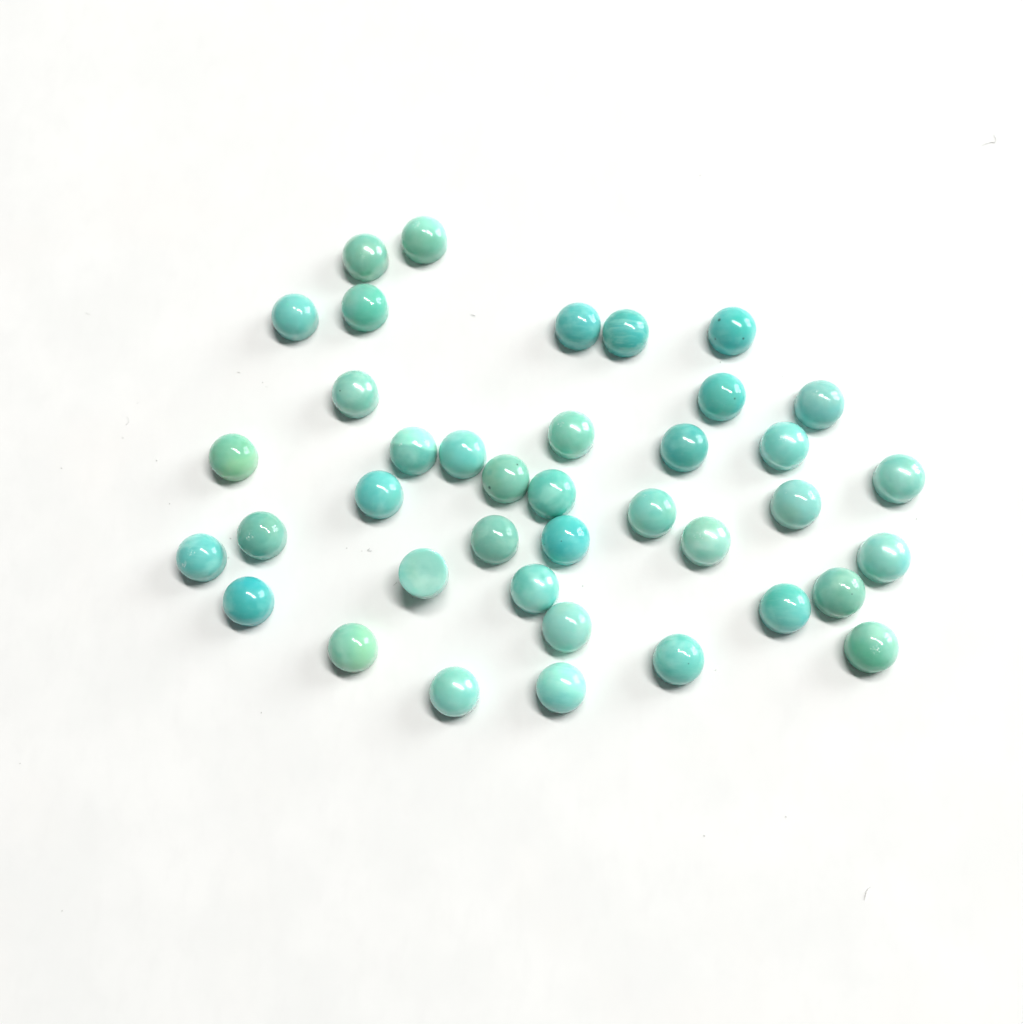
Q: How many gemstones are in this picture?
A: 39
